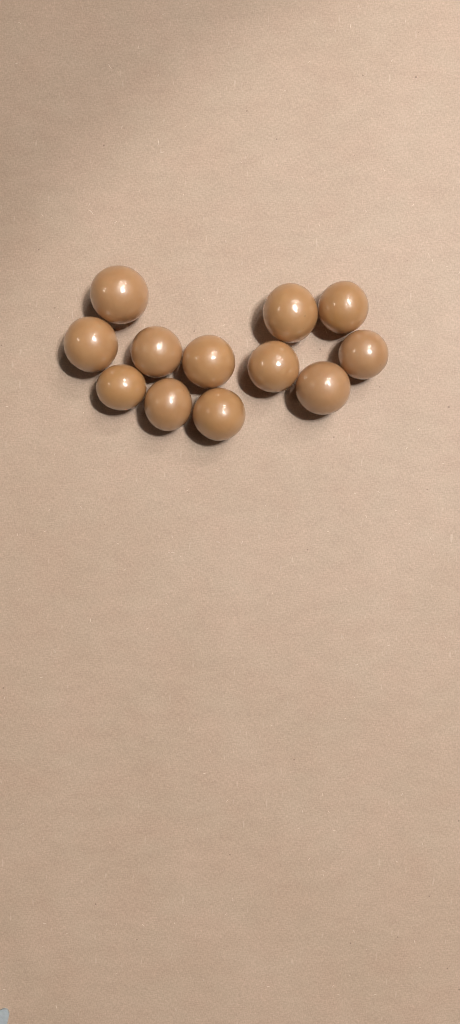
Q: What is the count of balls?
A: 12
